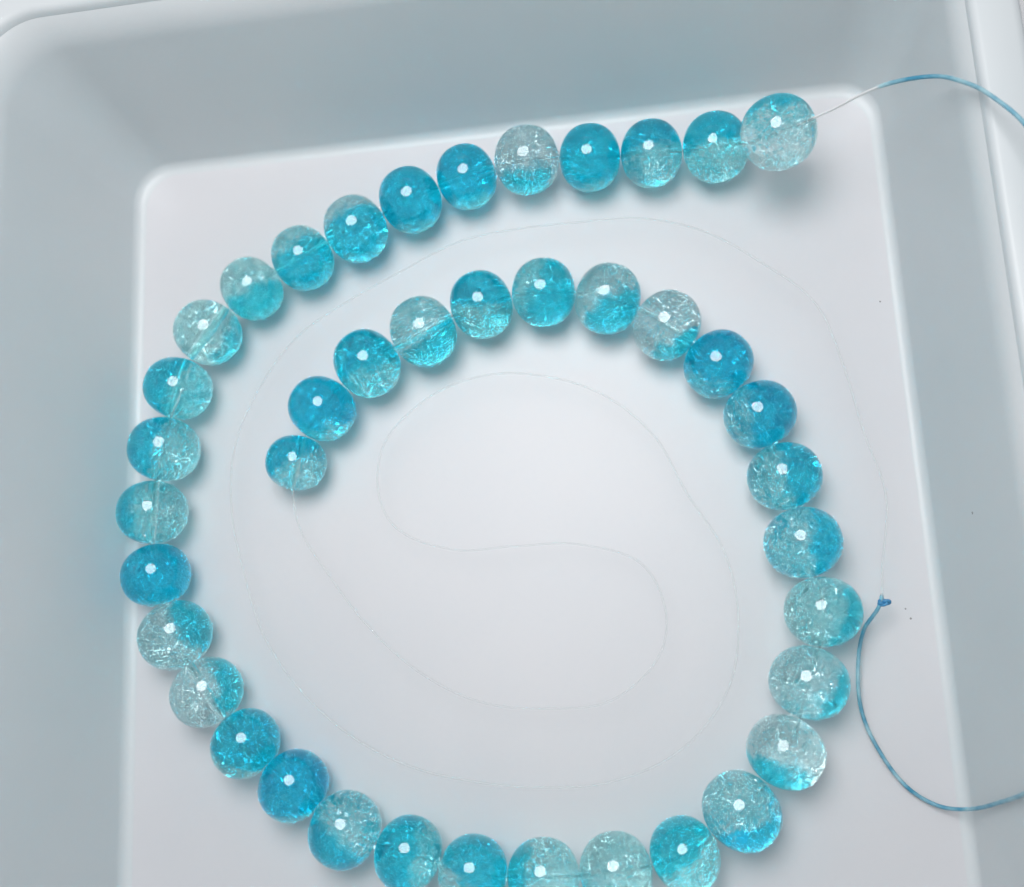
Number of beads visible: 41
